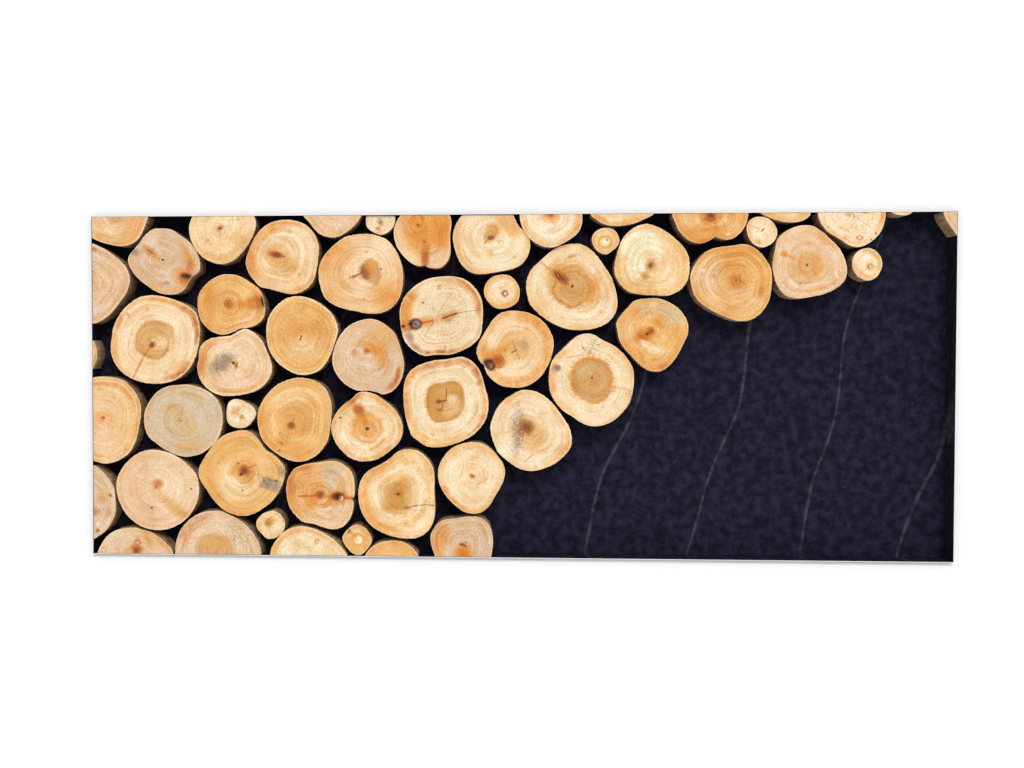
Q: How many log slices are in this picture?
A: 55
